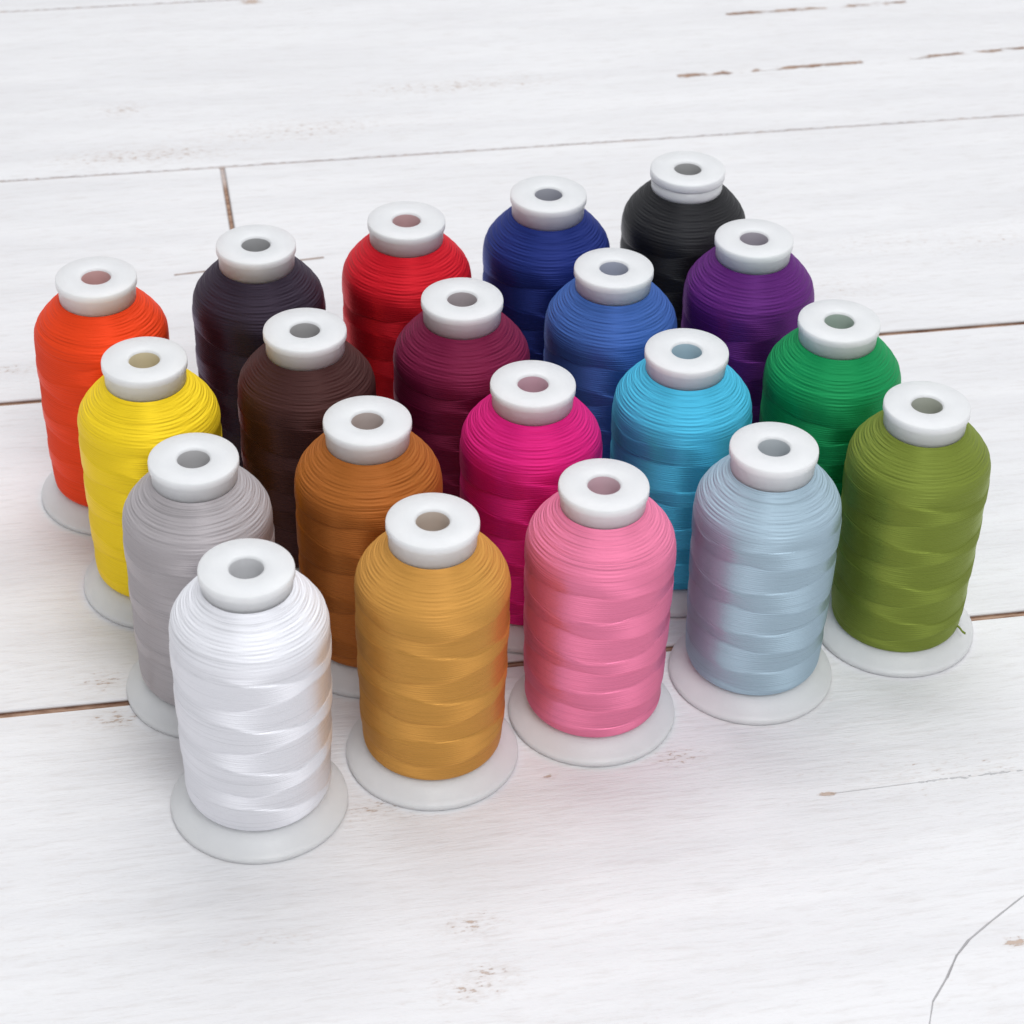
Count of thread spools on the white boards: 20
